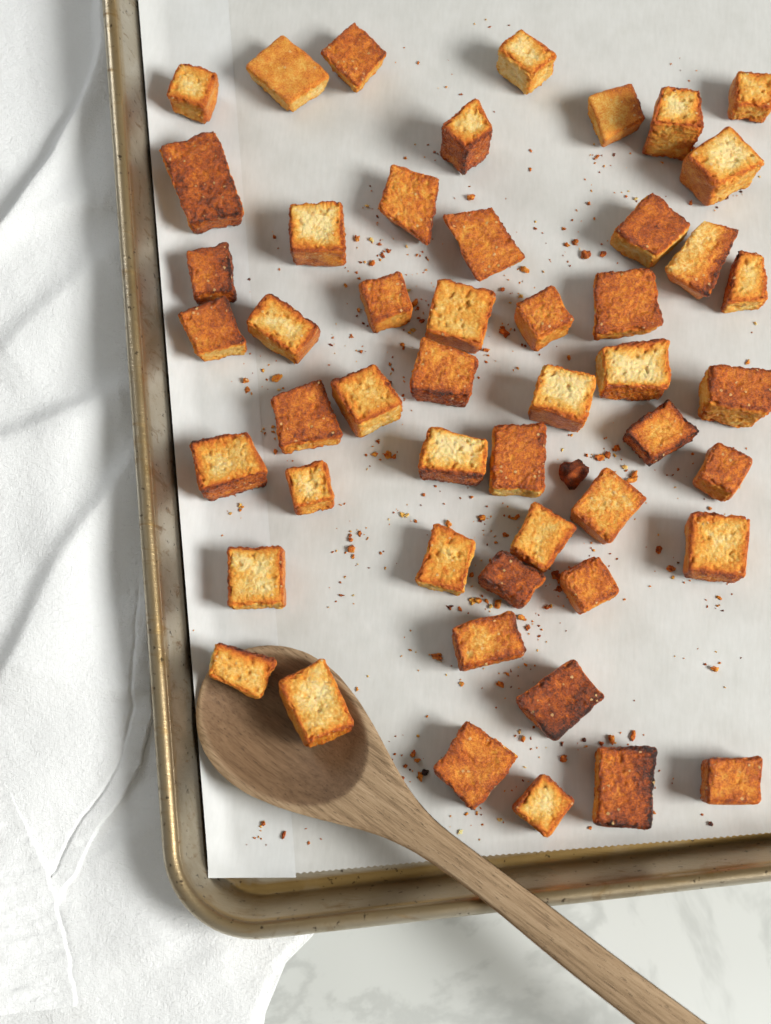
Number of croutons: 50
